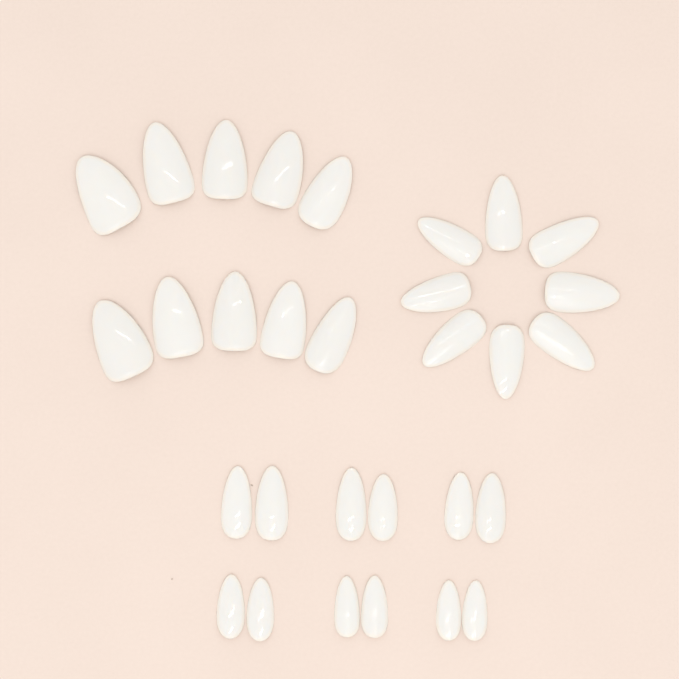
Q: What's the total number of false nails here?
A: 30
